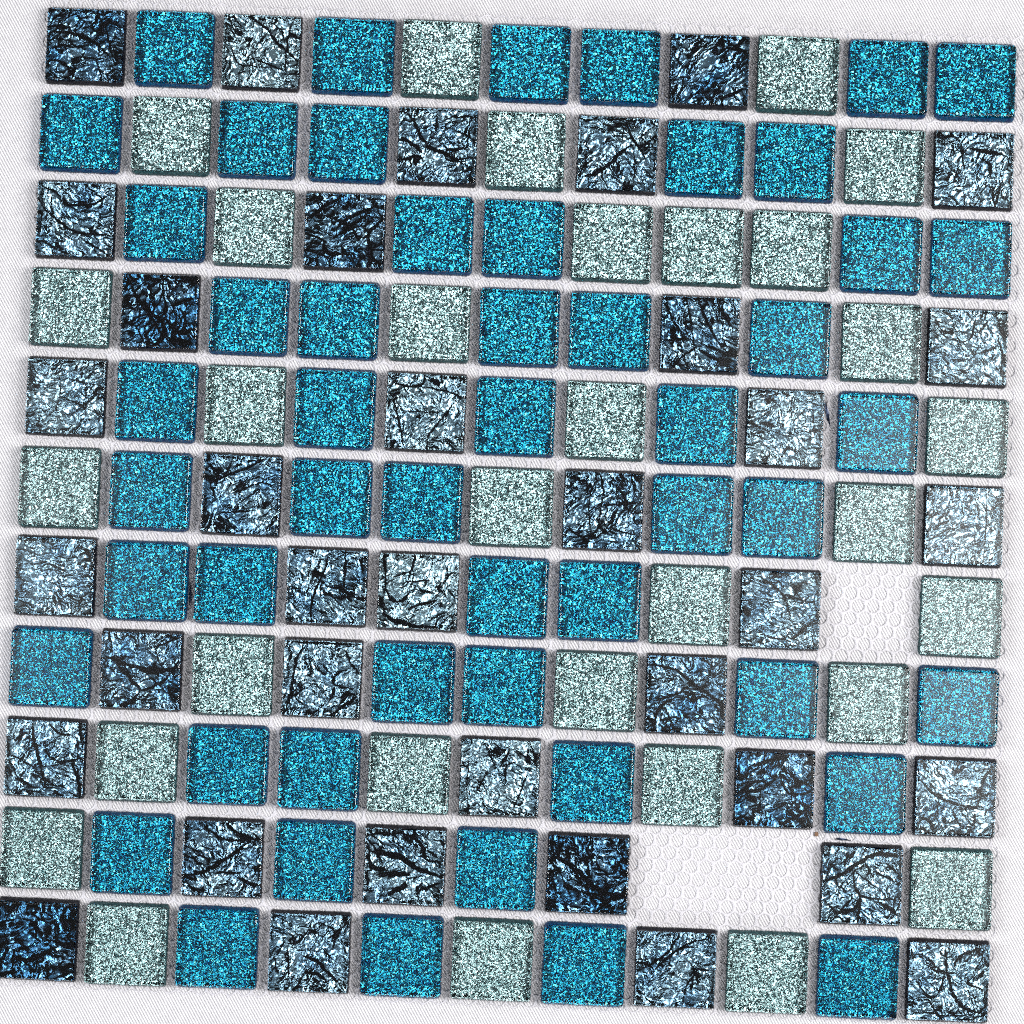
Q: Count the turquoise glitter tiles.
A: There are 51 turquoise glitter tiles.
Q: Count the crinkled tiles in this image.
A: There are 36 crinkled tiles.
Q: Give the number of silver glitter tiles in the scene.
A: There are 31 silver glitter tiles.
